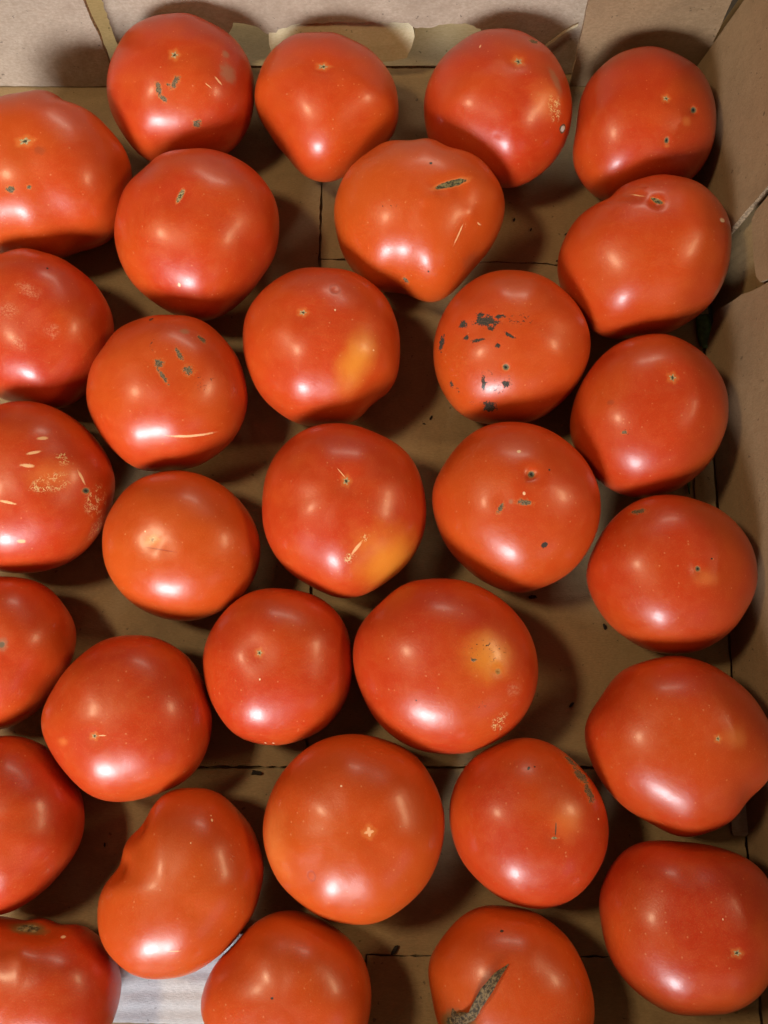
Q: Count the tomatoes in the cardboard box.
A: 31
